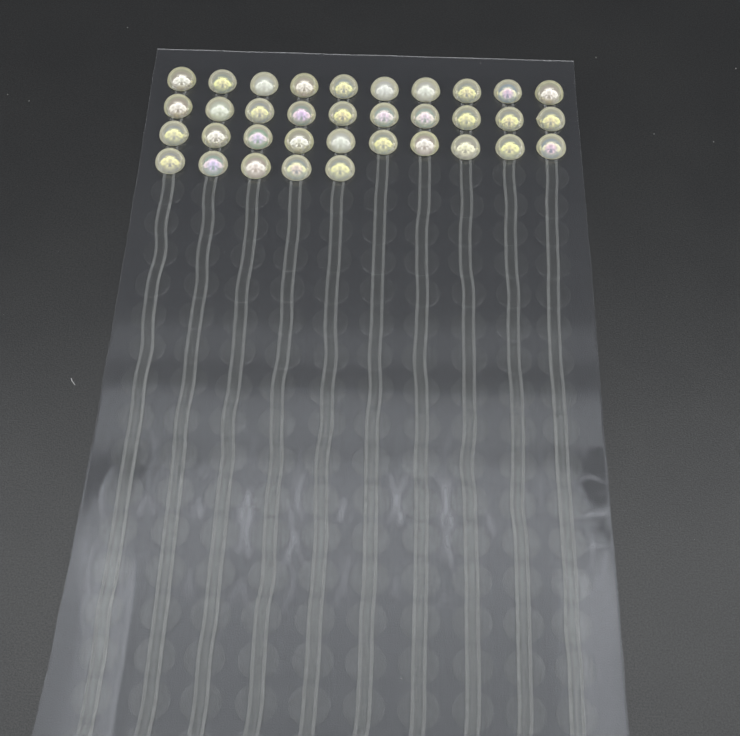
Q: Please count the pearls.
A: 35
